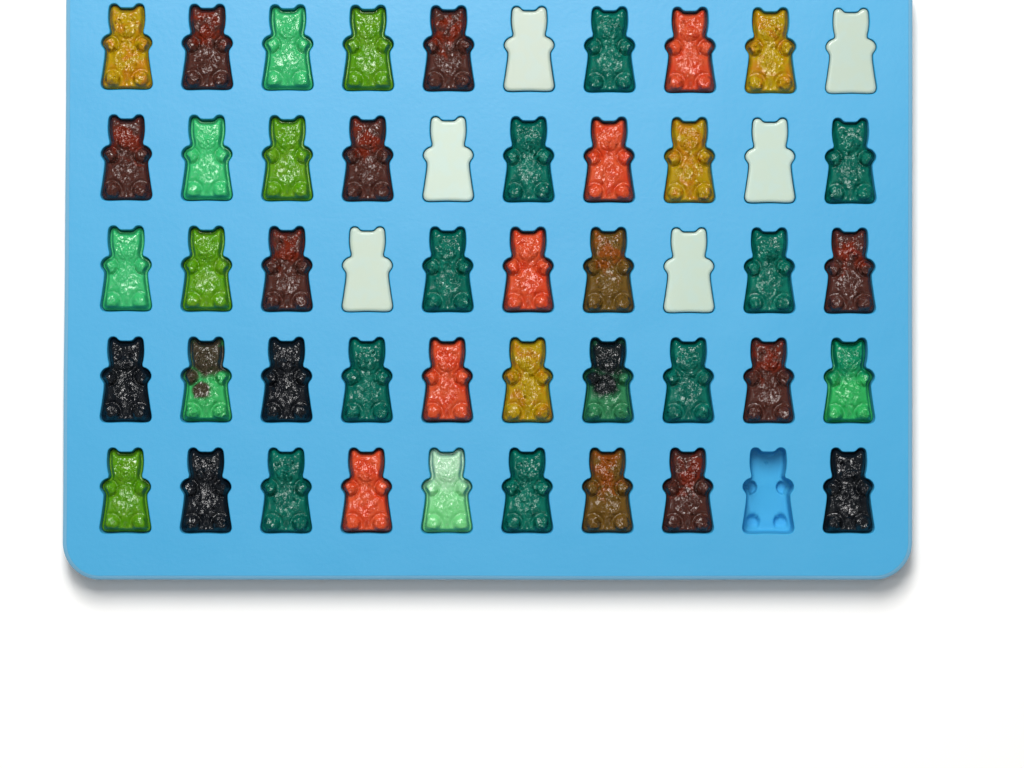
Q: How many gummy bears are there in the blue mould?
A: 49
